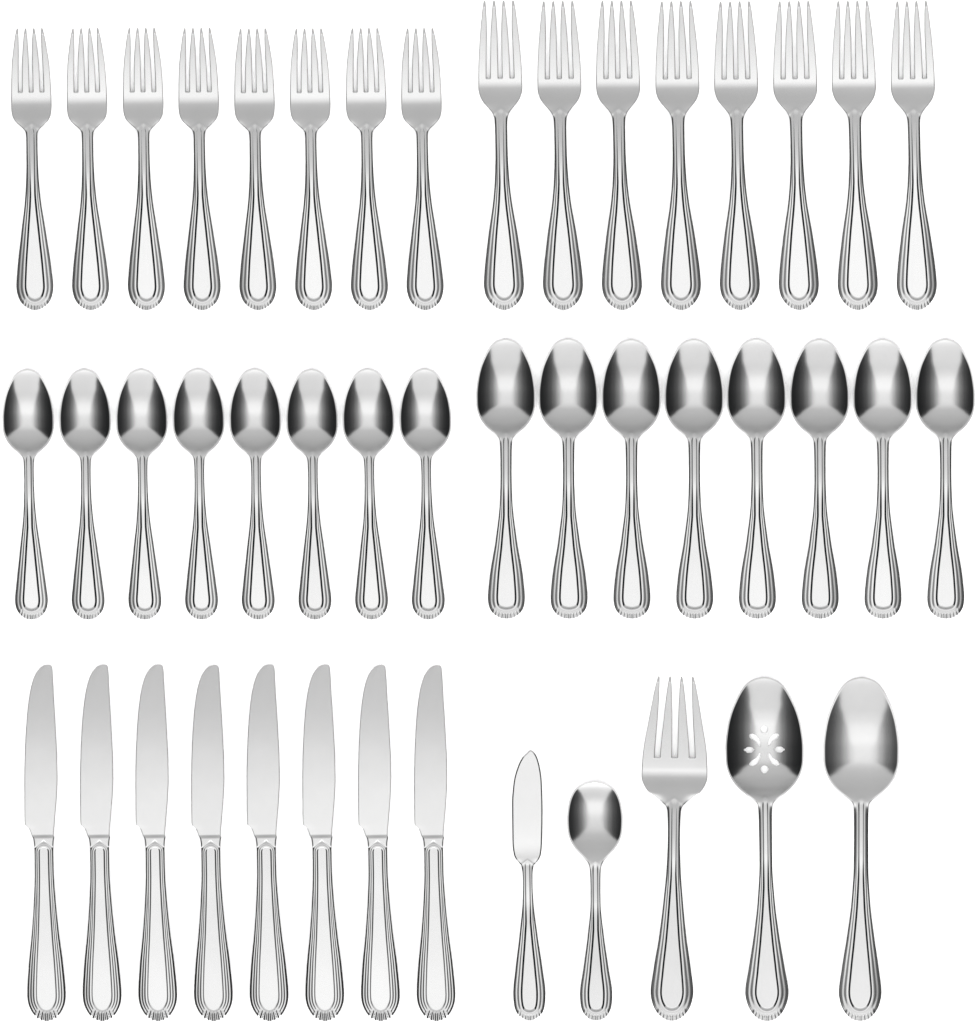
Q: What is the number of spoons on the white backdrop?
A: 19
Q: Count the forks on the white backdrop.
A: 17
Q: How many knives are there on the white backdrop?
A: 9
